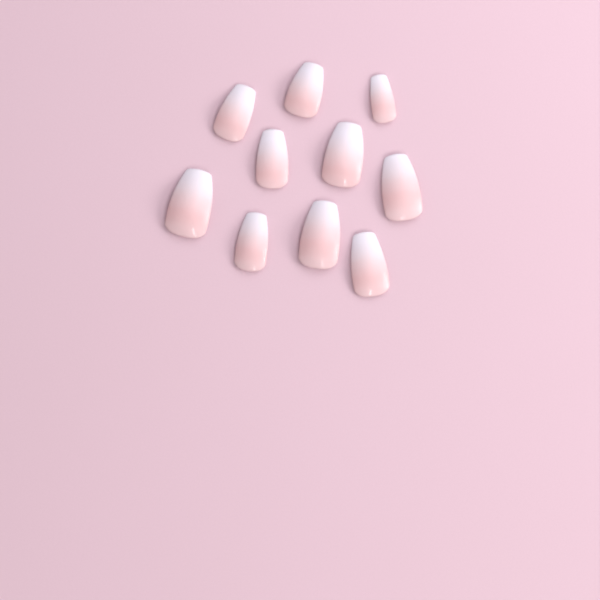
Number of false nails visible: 10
